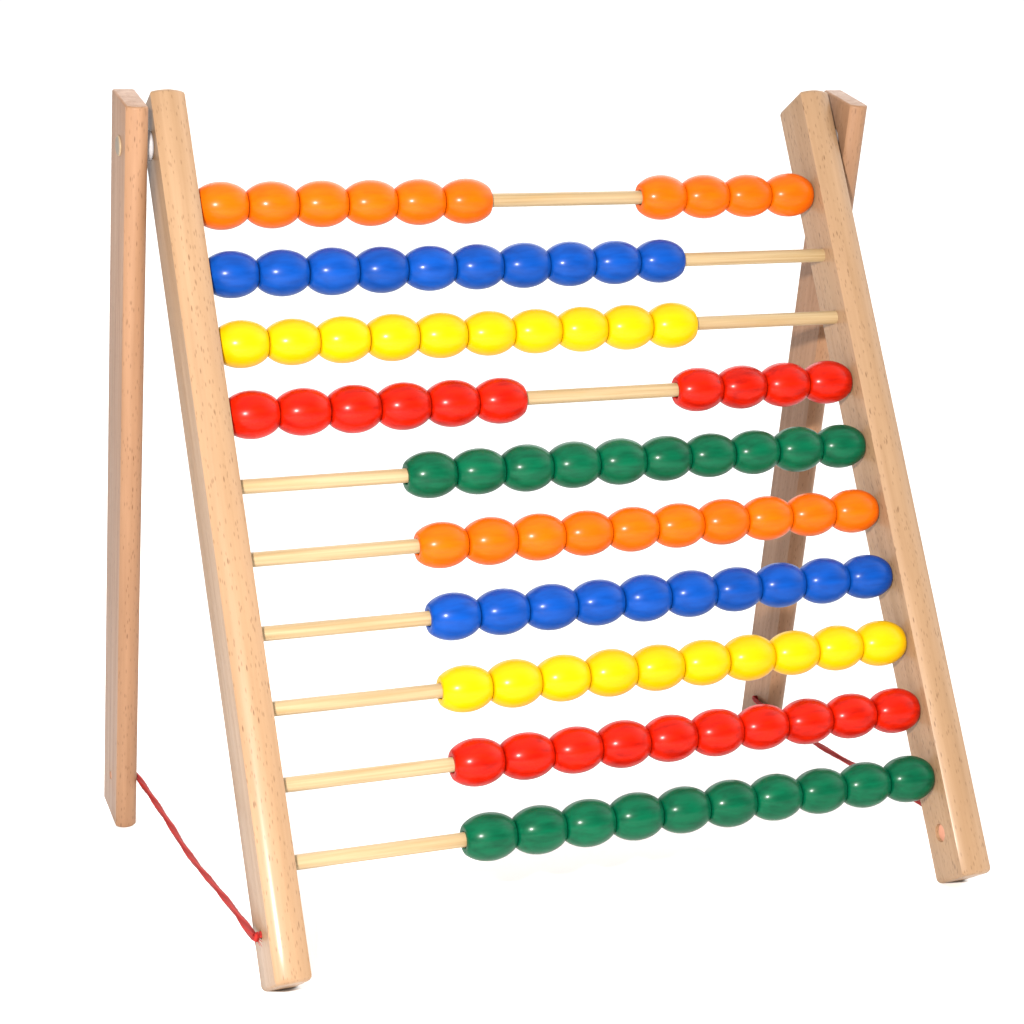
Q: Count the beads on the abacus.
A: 100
